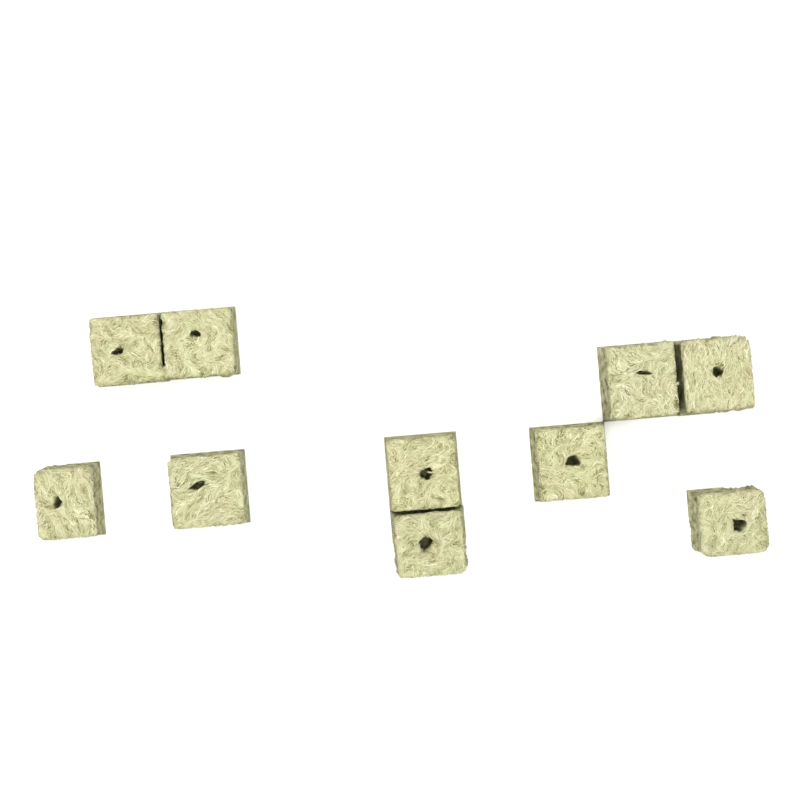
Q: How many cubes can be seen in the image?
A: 10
